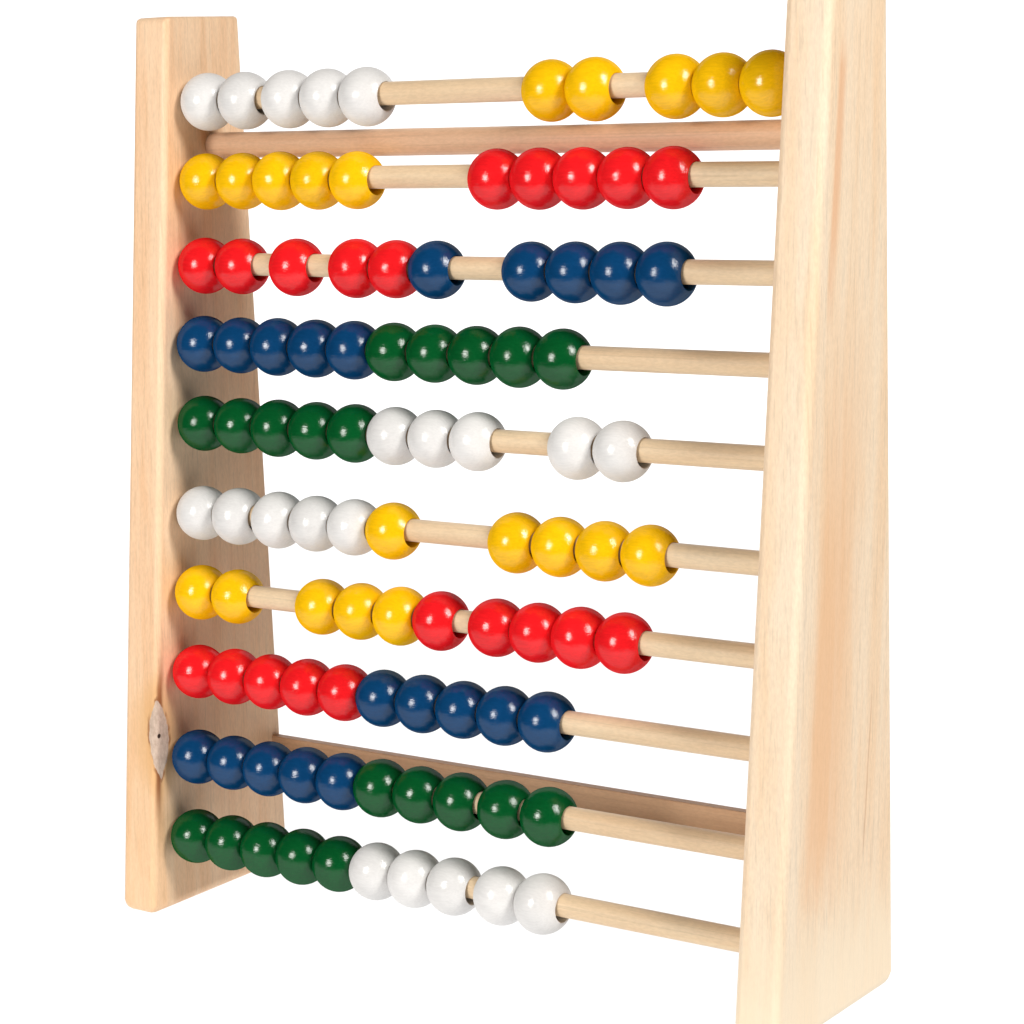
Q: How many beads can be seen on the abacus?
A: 100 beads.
